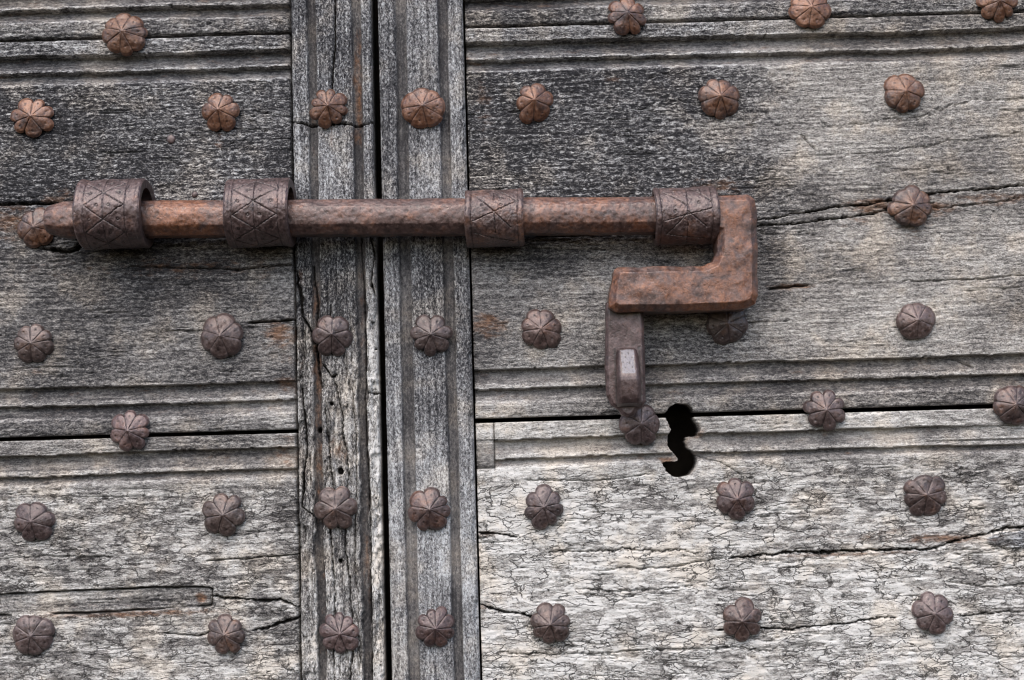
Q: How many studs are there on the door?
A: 38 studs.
